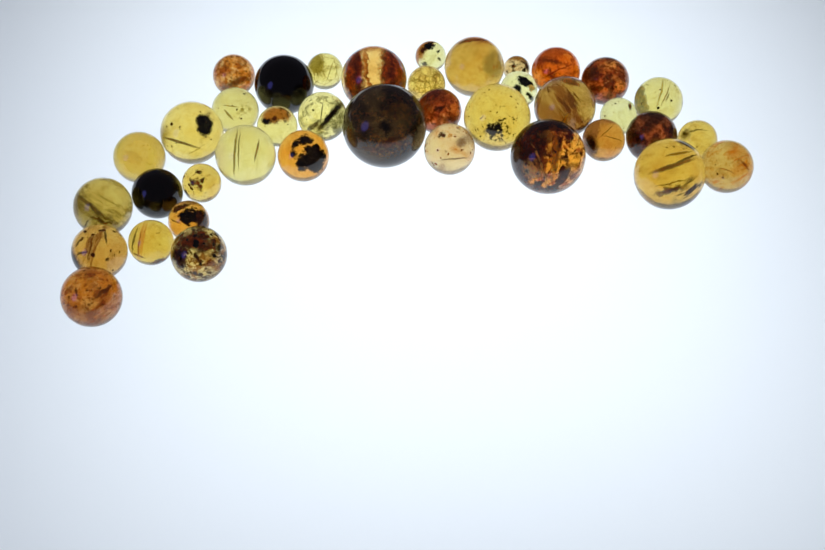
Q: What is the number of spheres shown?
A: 39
